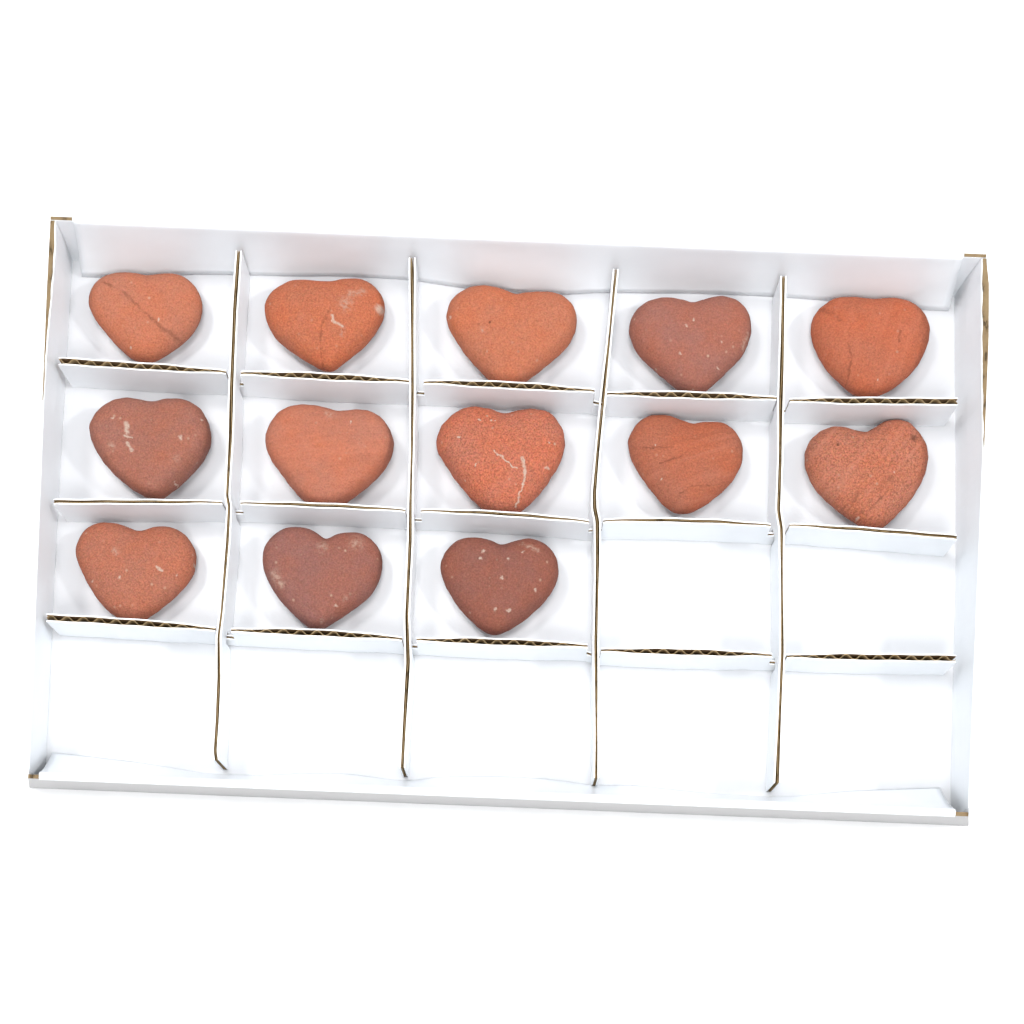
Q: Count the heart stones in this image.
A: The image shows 13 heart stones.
